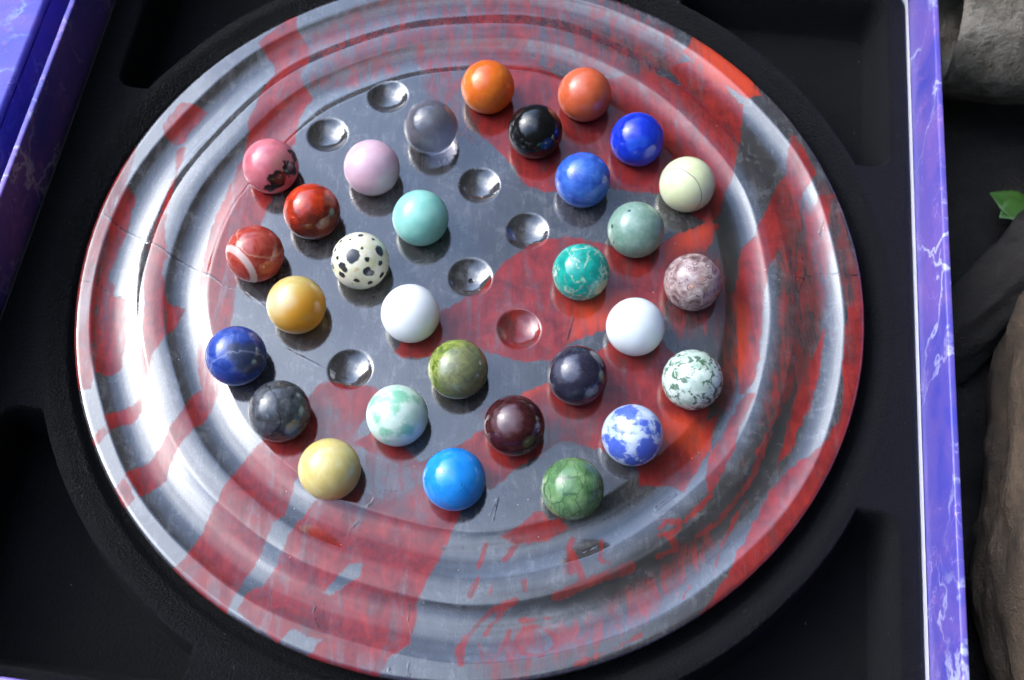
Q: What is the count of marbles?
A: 30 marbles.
